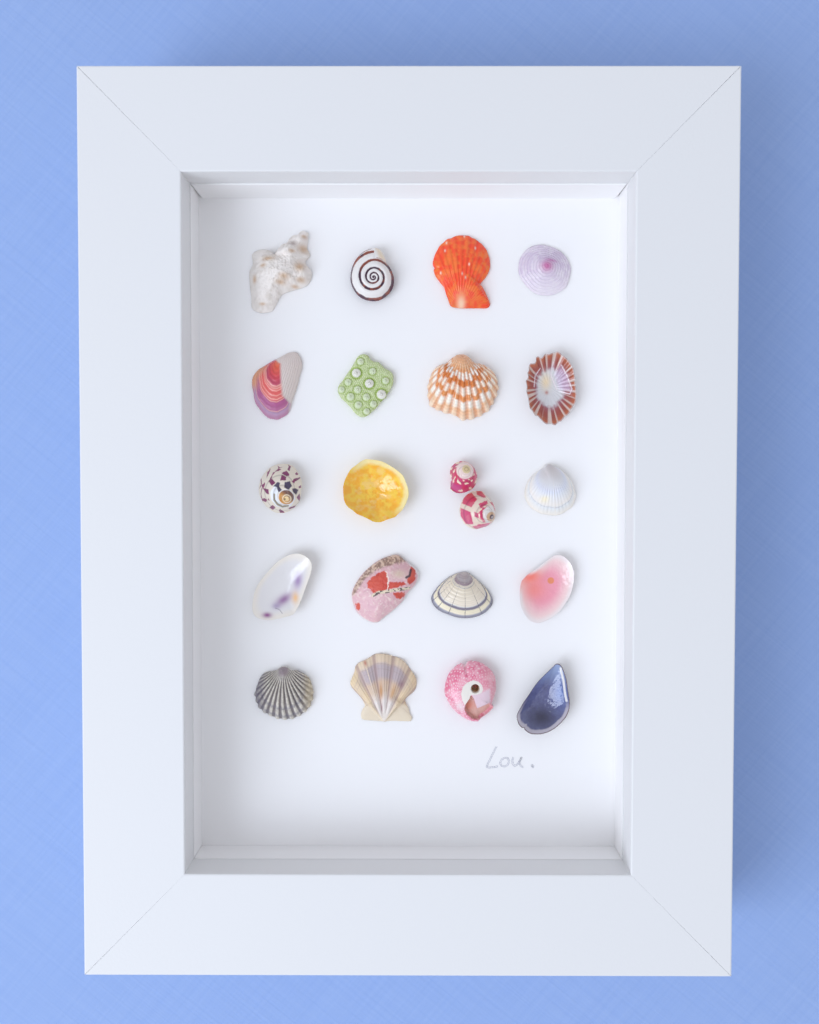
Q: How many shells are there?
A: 21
